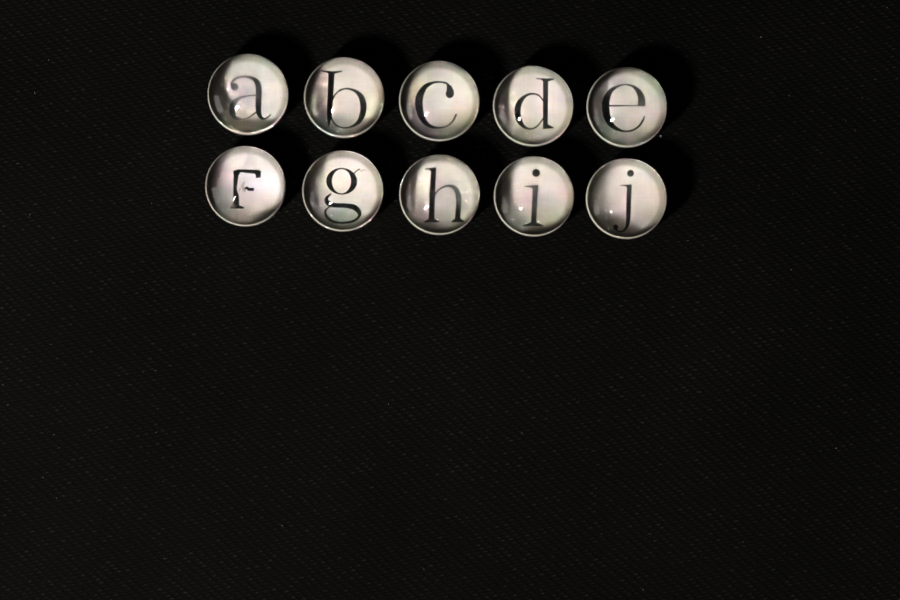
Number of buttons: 10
